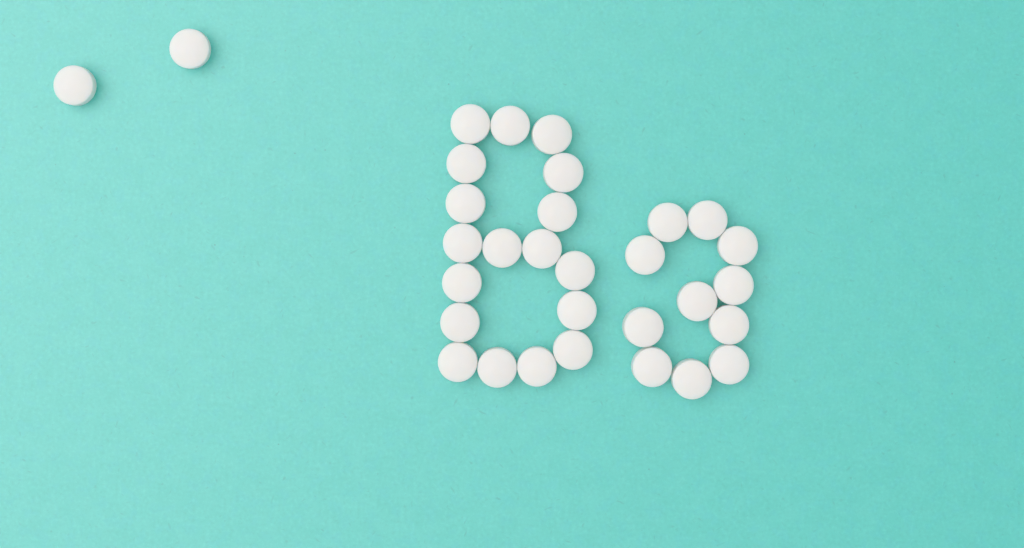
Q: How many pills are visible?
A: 31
